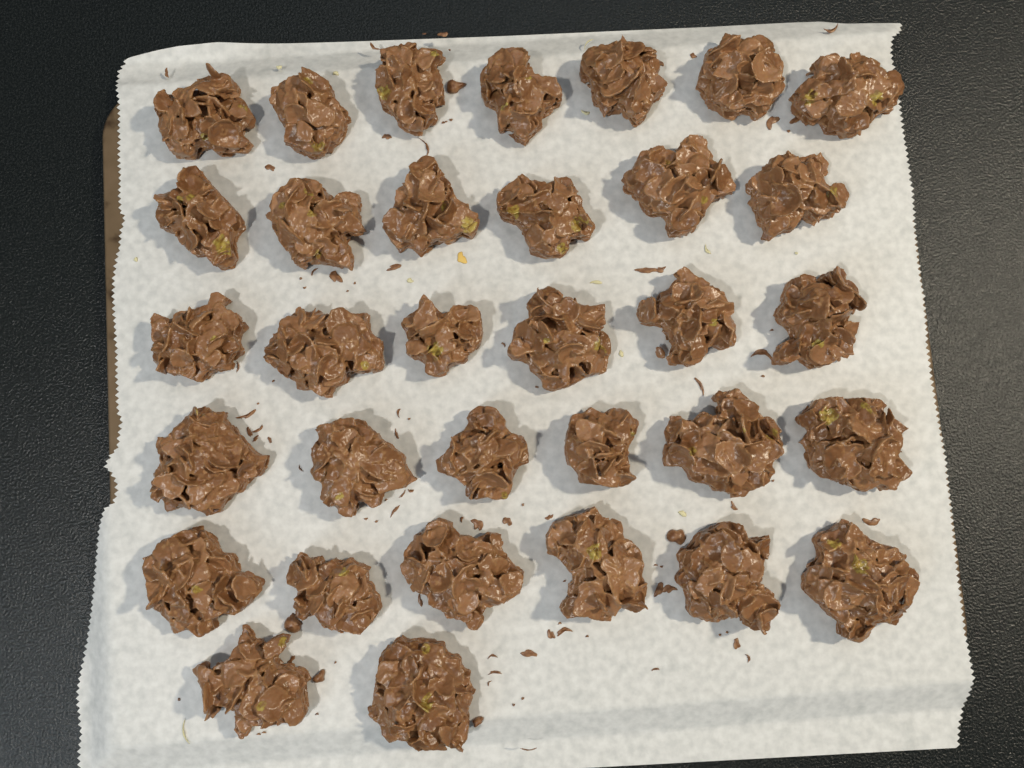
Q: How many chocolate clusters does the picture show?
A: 33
